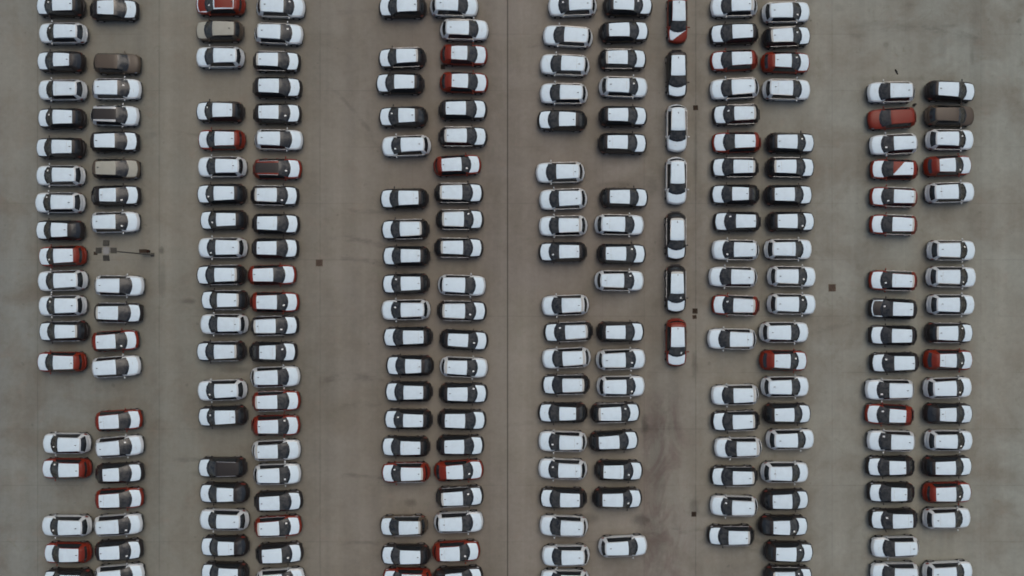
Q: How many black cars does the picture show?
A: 109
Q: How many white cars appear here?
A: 90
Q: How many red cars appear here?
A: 38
